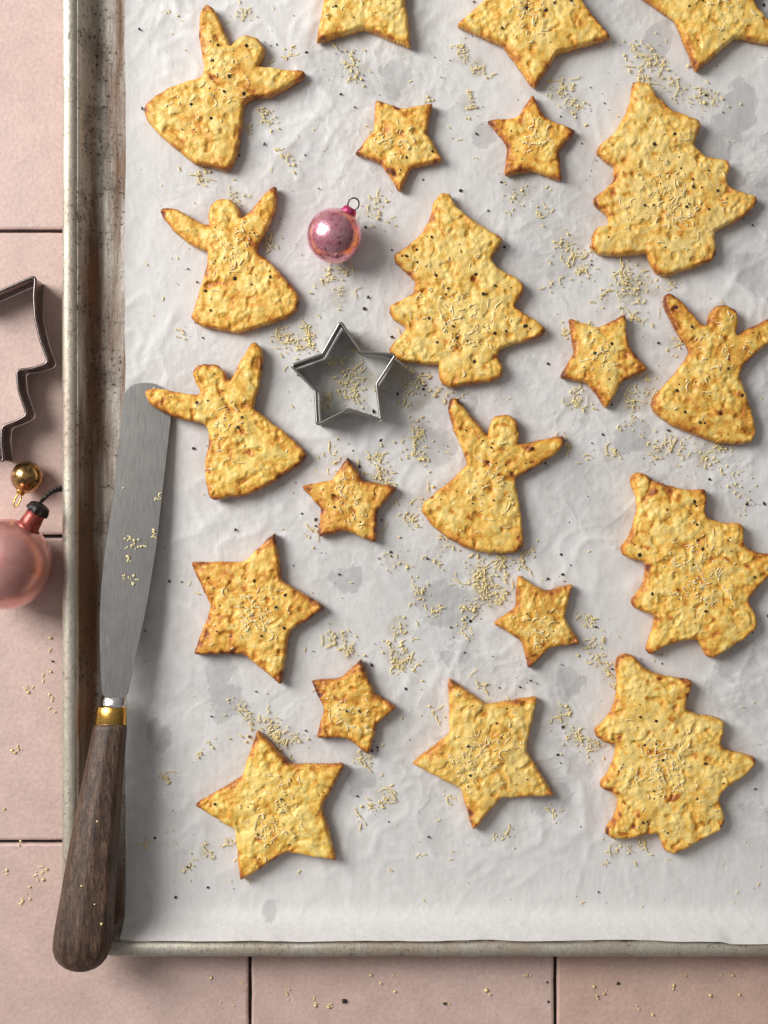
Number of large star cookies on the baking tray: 6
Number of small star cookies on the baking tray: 6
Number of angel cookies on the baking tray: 5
